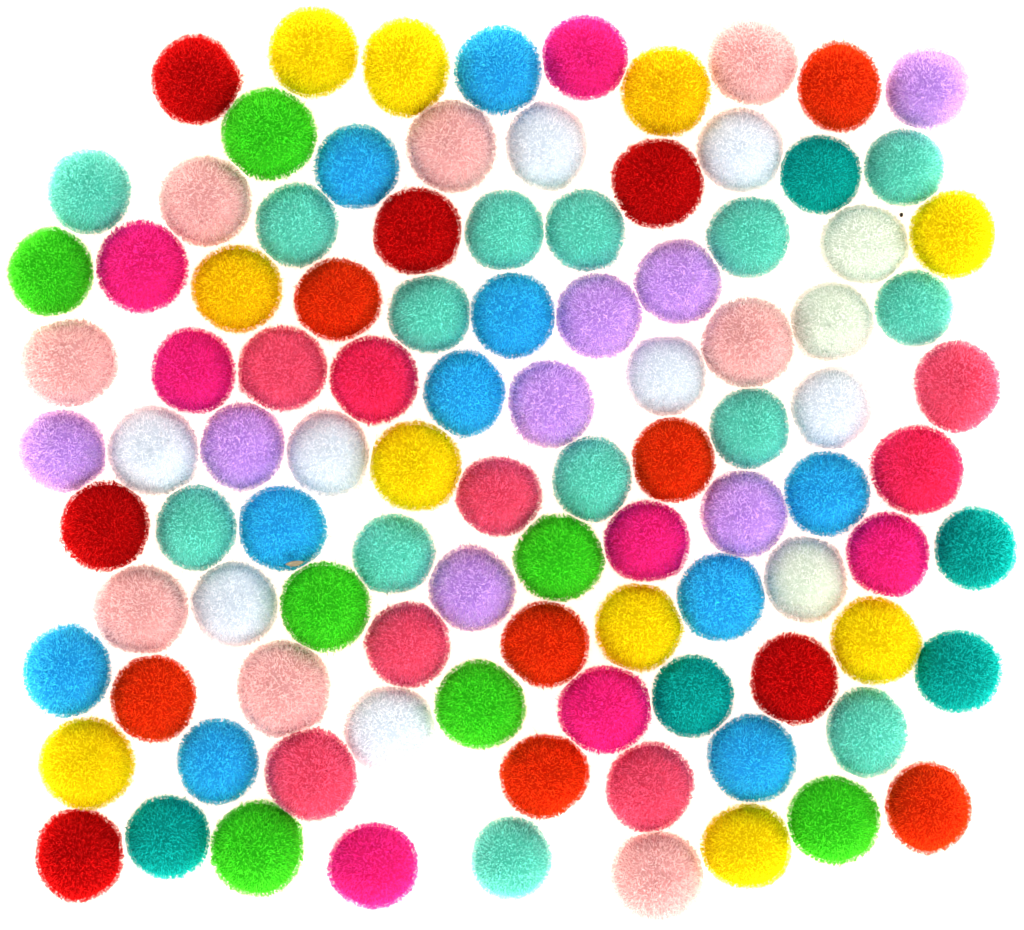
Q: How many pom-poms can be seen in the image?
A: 101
